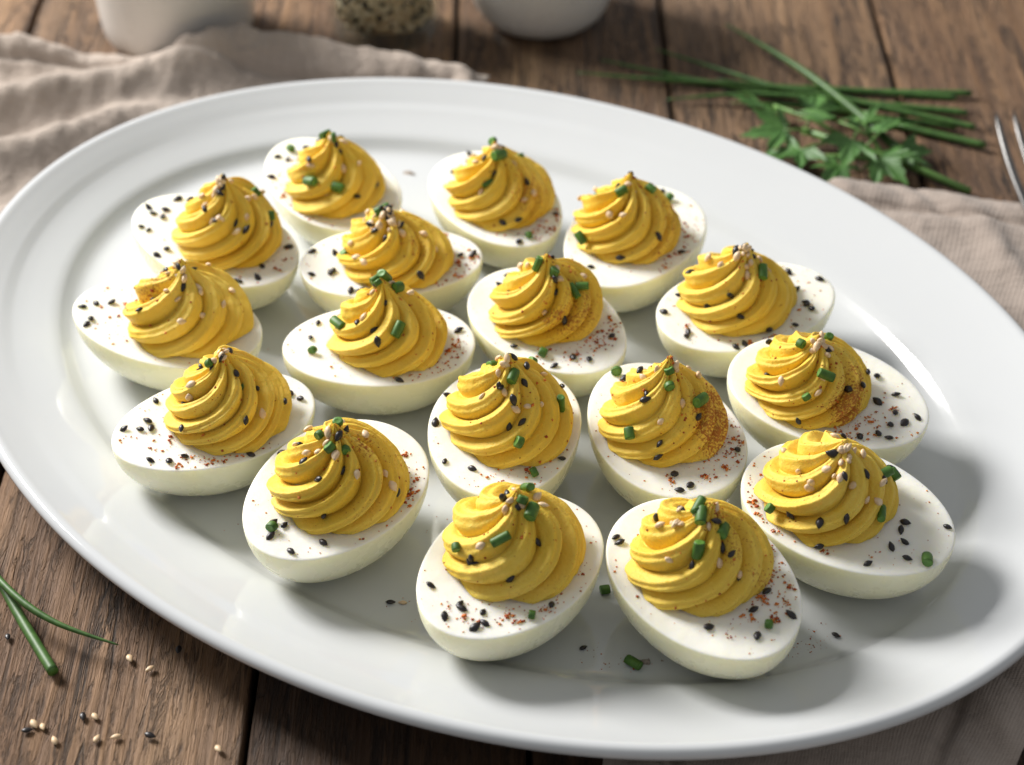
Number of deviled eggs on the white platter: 17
